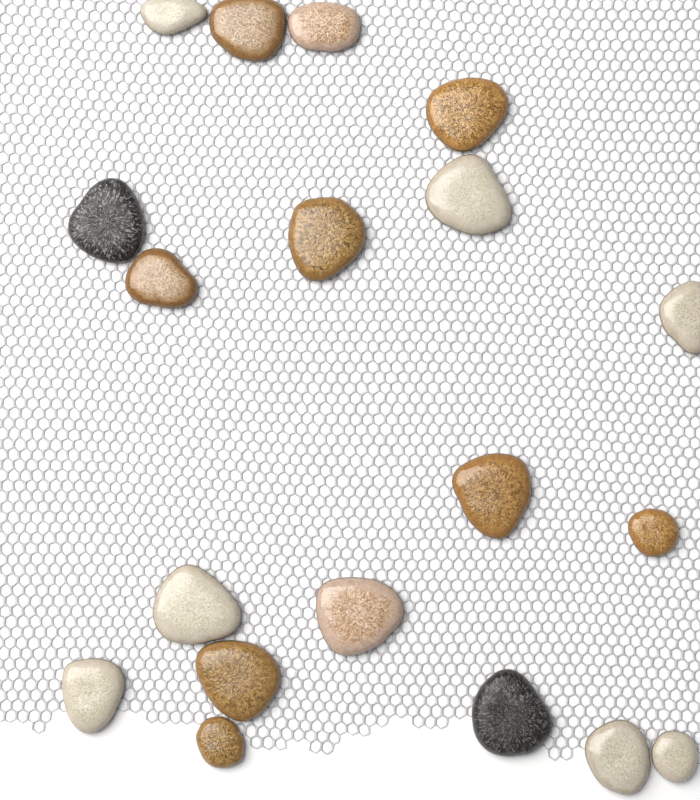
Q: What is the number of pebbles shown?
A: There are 19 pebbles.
